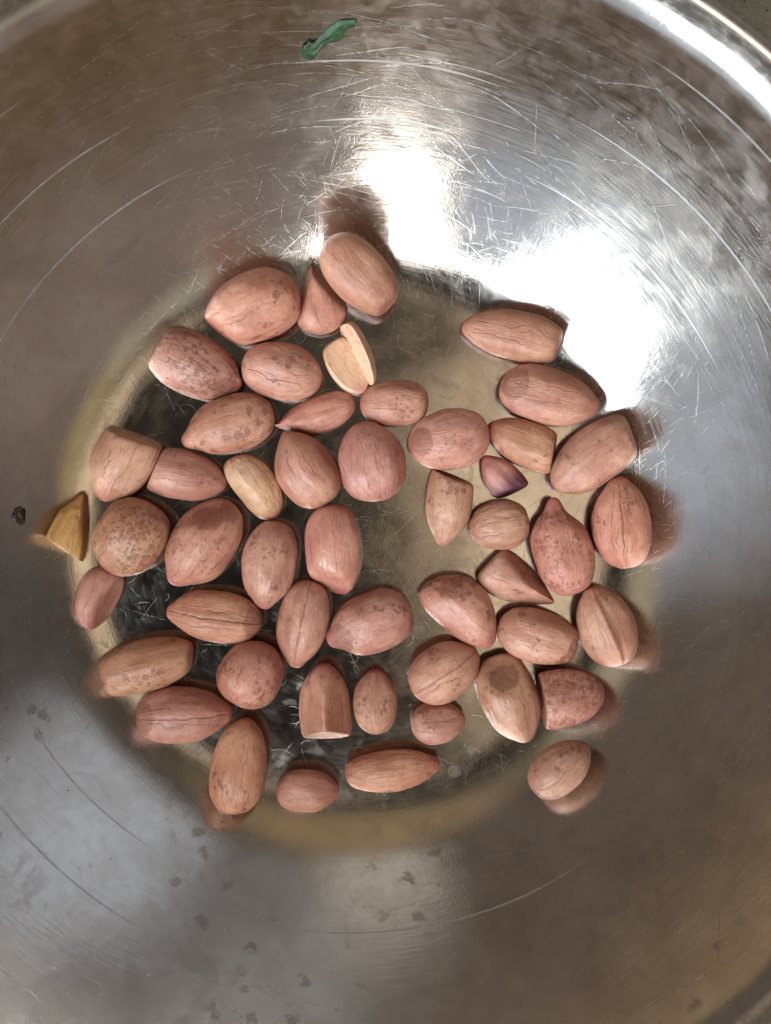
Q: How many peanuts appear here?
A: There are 50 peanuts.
